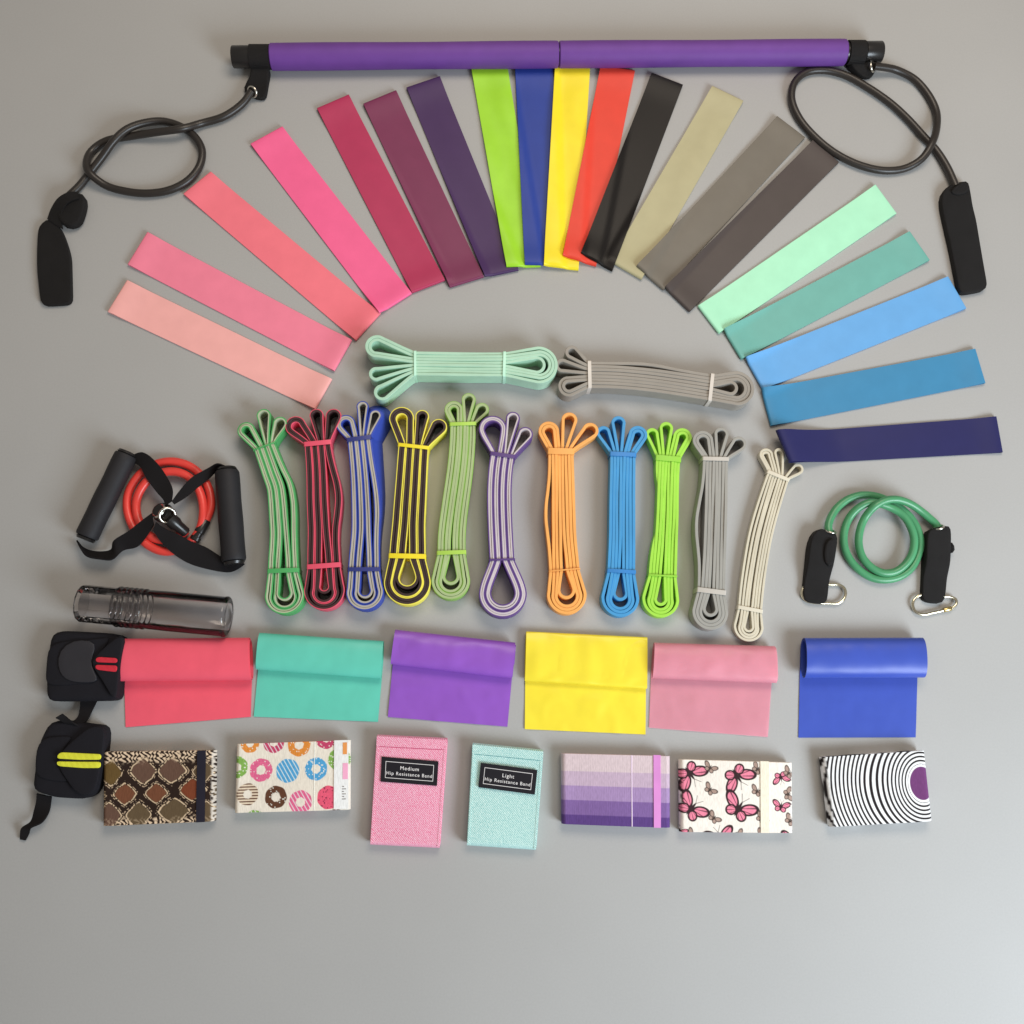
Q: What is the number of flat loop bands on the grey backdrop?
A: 20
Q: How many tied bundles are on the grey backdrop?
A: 13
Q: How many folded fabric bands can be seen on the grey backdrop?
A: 7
